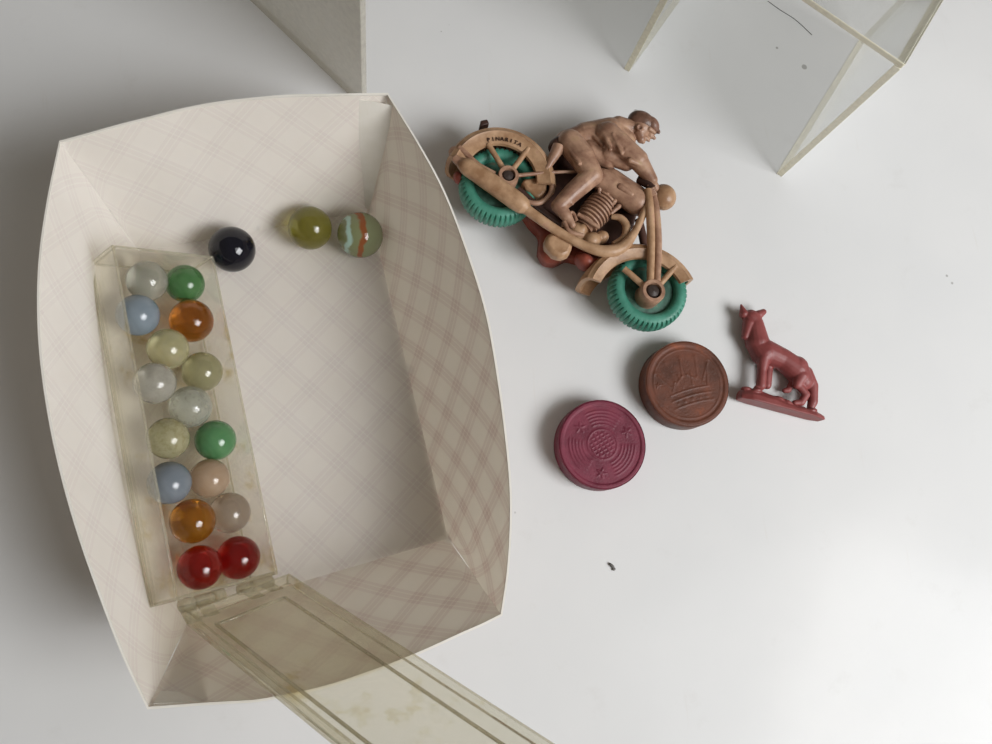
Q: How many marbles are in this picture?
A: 19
